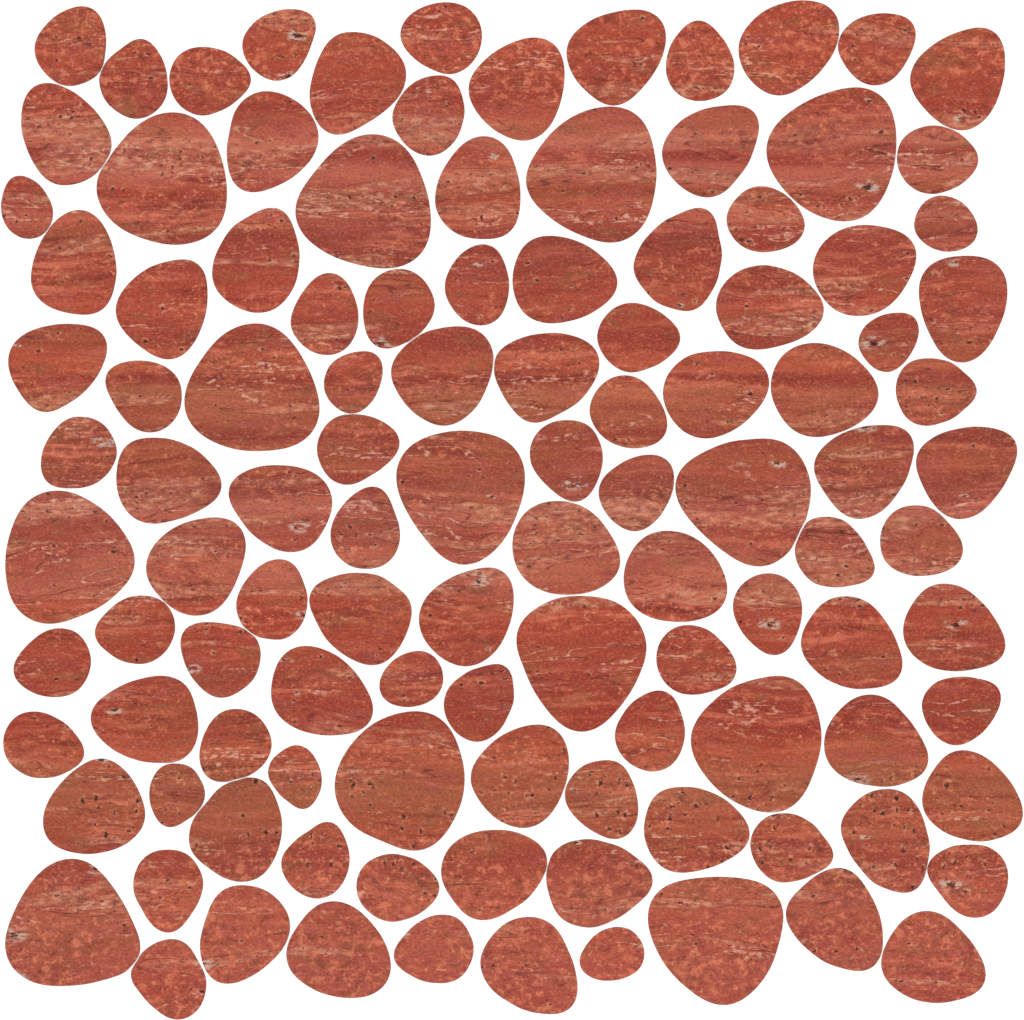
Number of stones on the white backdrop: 113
